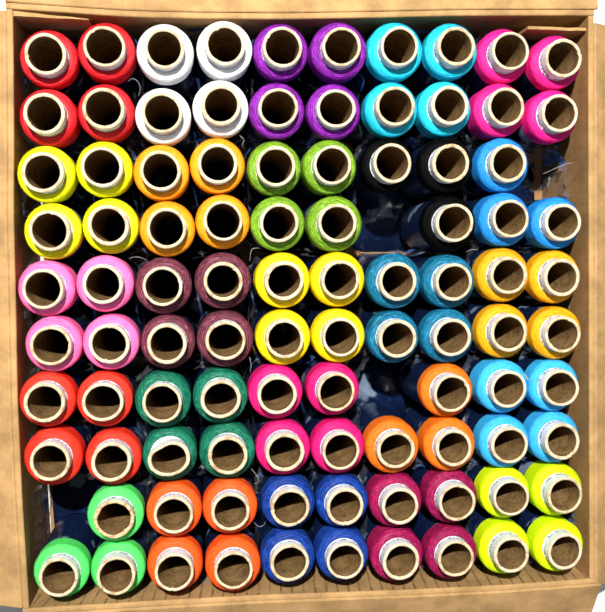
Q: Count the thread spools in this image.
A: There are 96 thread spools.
